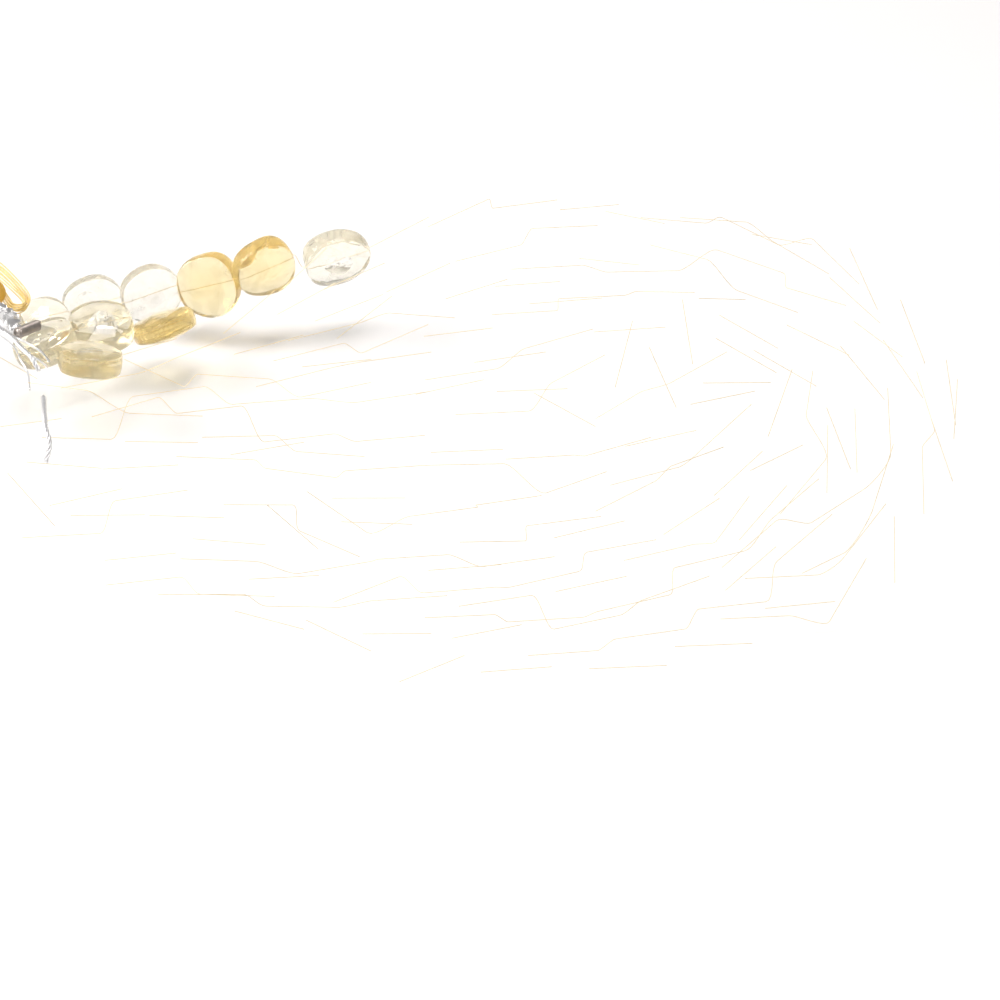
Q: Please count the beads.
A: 10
